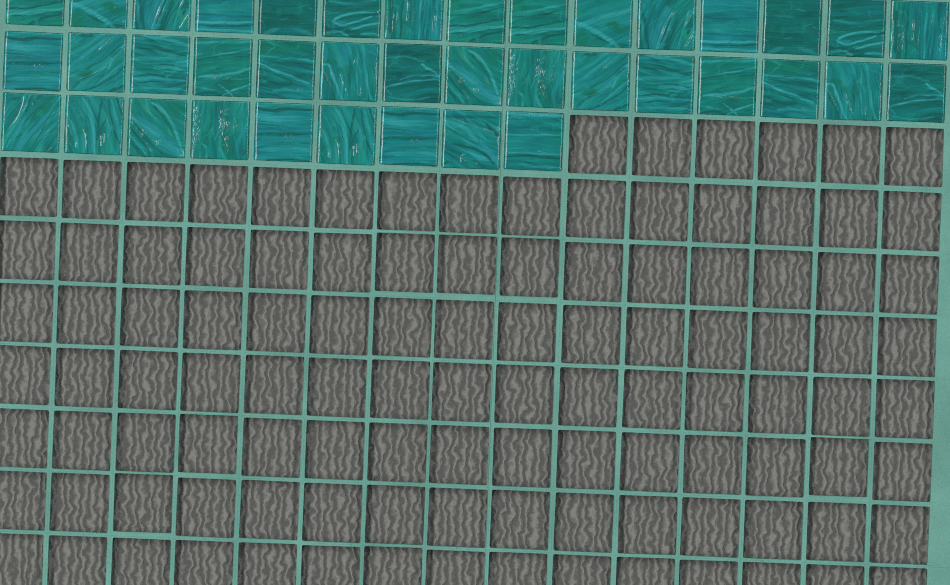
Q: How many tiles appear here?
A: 39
